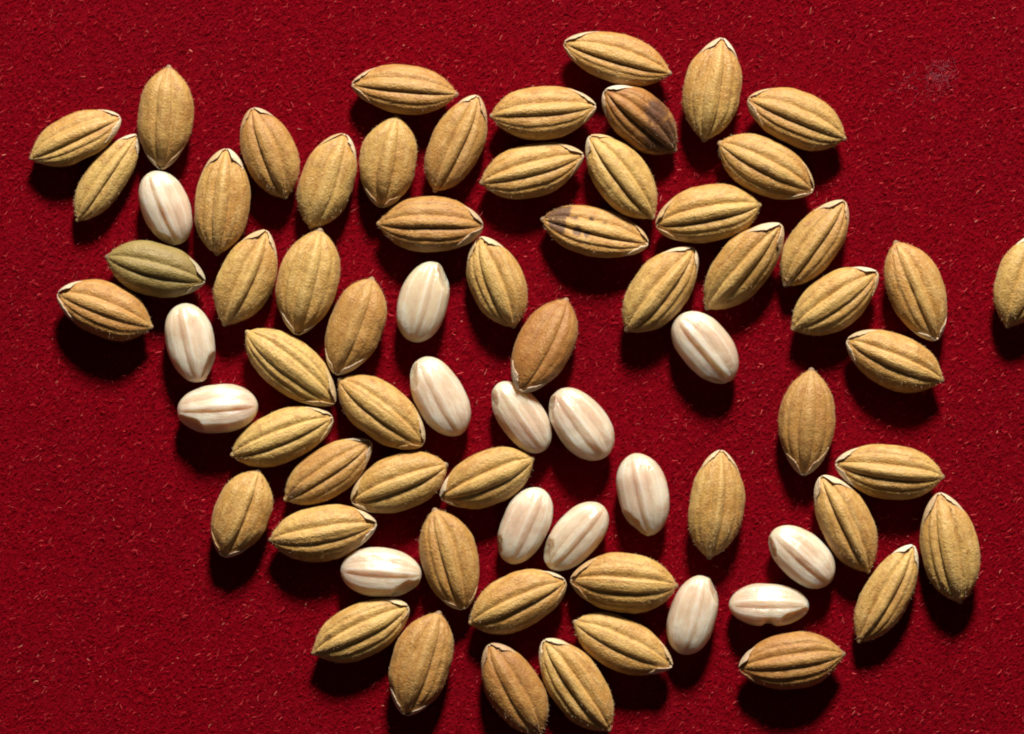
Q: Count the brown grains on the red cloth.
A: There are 57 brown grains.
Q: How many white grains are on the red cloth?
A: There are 15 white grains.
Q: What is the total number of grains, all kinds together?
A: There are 72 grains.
